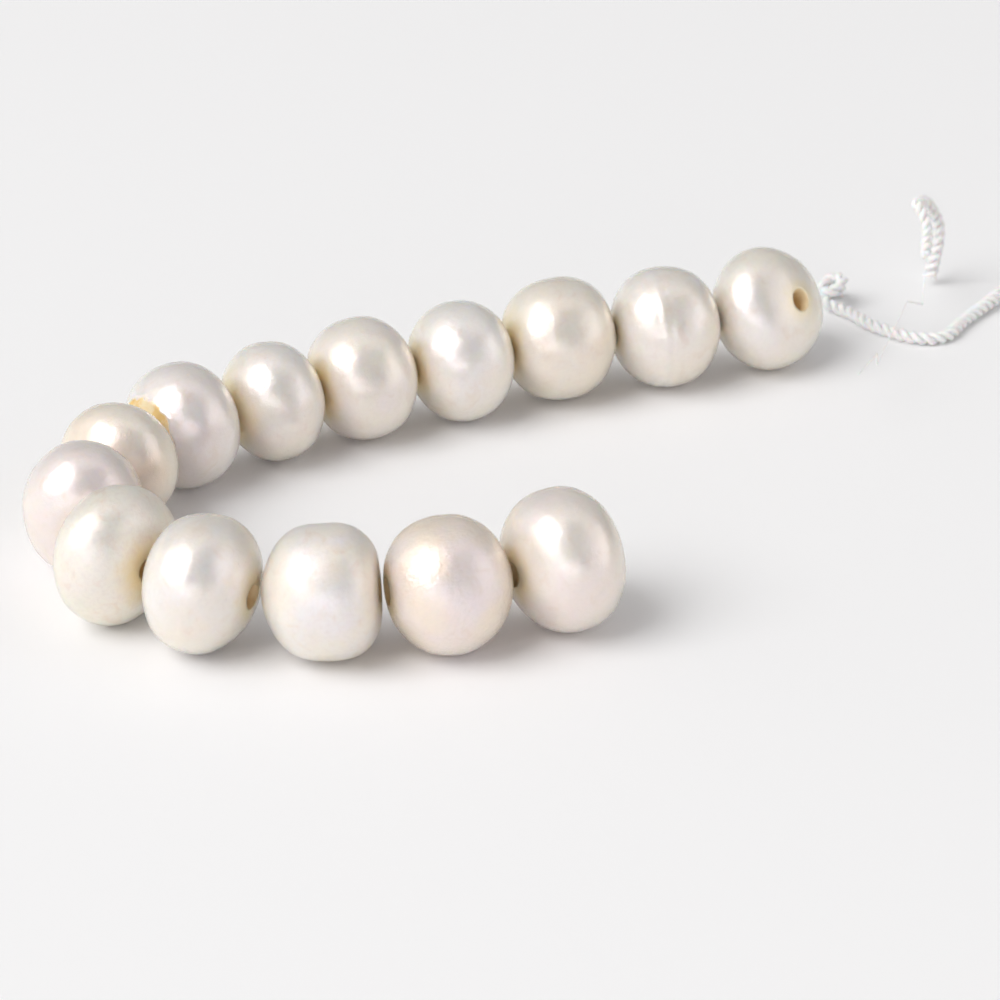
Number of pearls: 14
